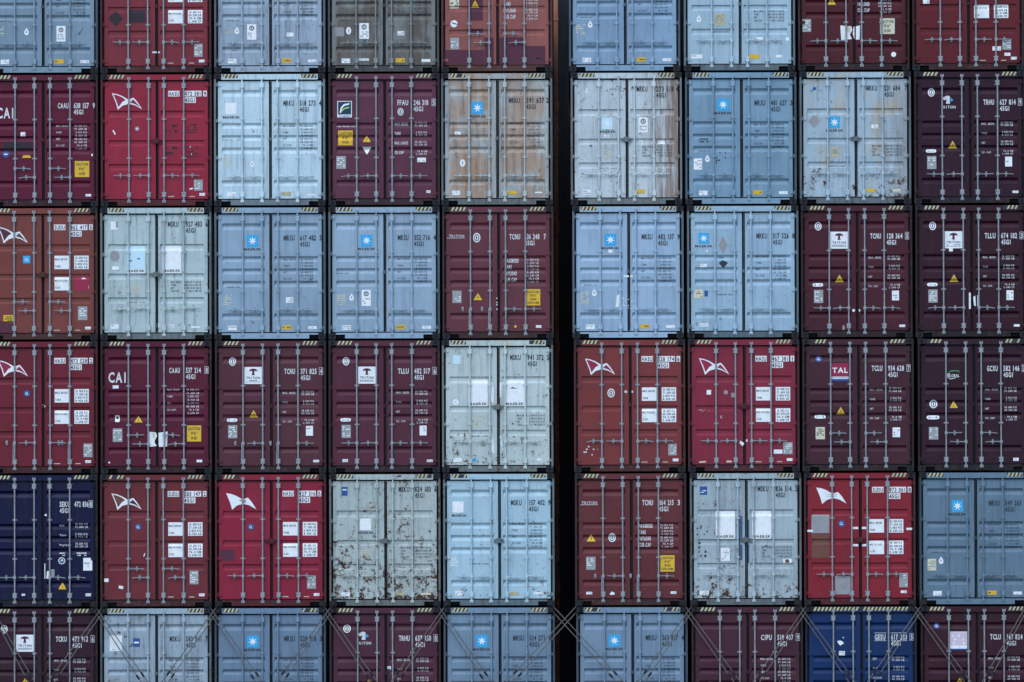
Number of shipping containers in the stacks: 54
